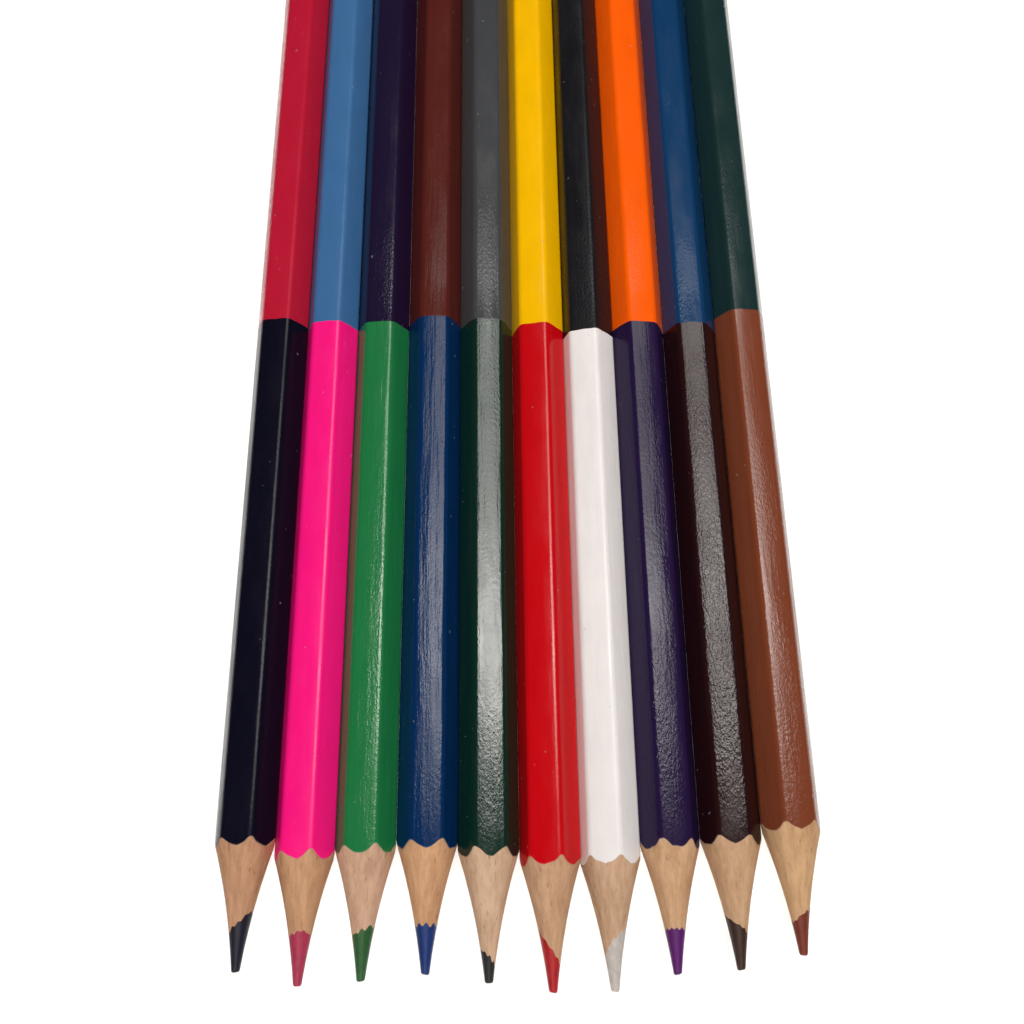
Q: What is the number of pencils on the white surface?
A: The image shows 10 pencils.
